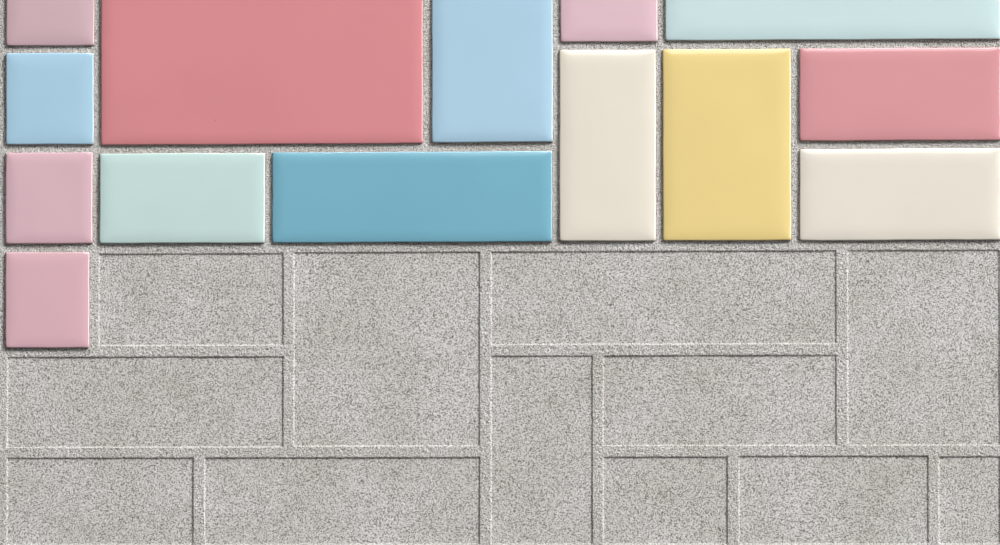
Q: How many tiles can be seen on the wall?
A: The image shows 14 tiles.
